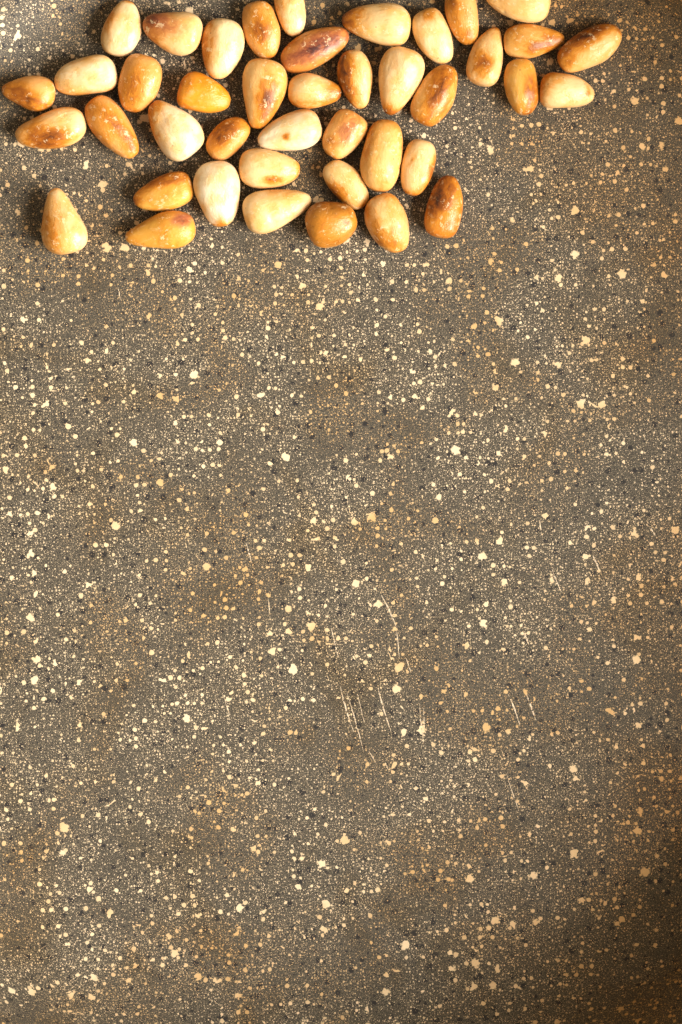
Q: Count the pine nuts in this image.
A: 42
